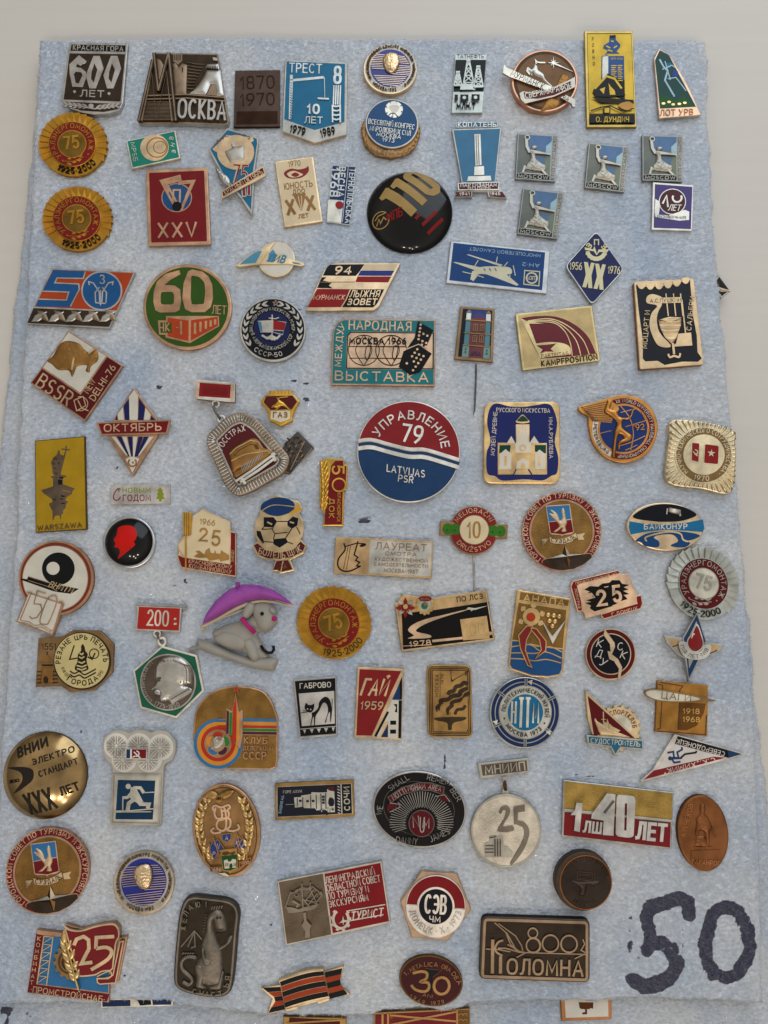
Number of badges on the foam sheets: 96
